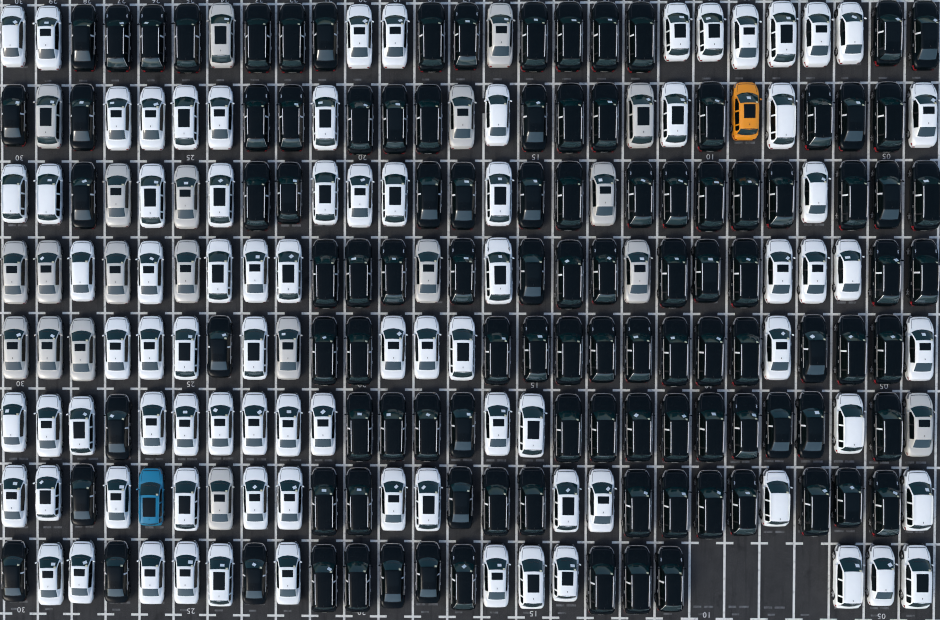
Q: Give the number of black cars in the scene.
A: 108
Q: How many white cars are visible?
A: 82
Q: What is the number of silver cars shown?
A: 20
